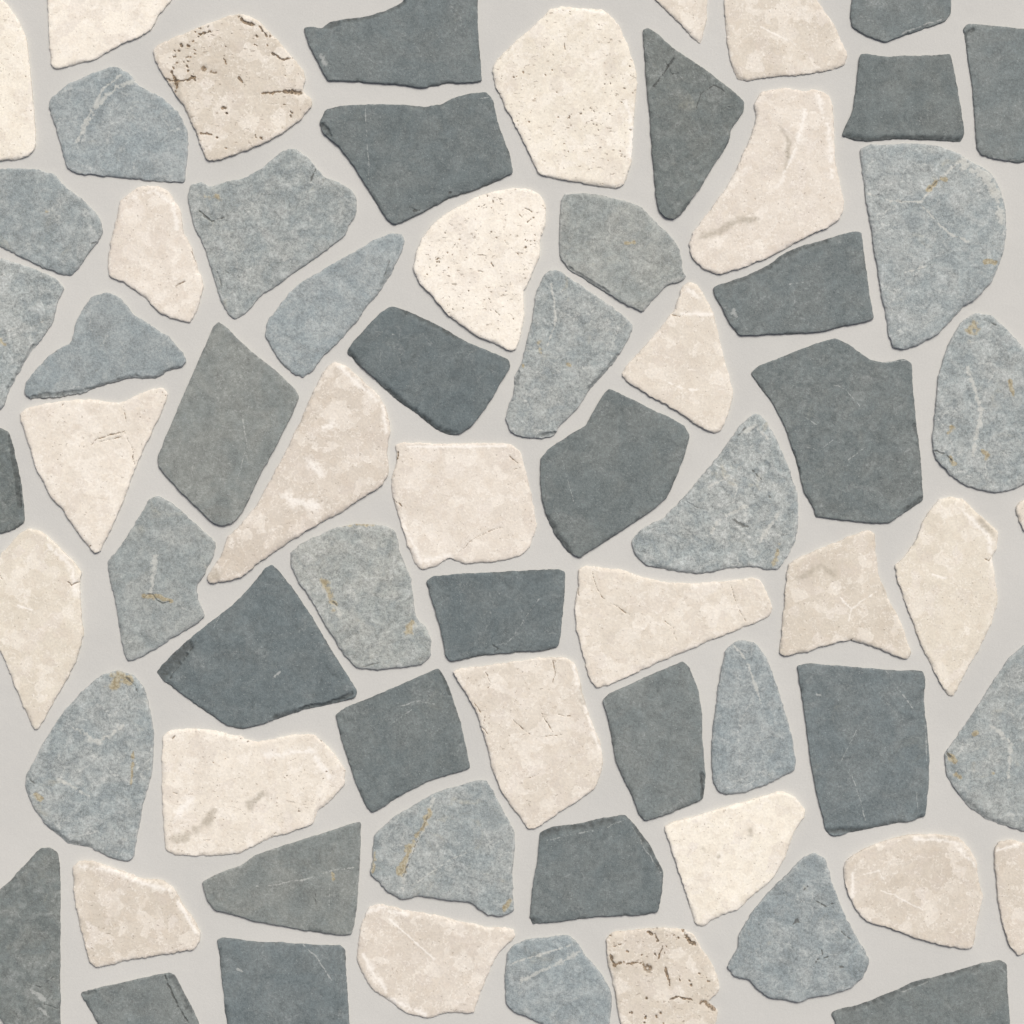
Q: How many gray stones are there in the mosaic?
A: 42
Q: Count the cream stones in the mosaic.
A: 26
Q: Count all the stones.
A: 68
